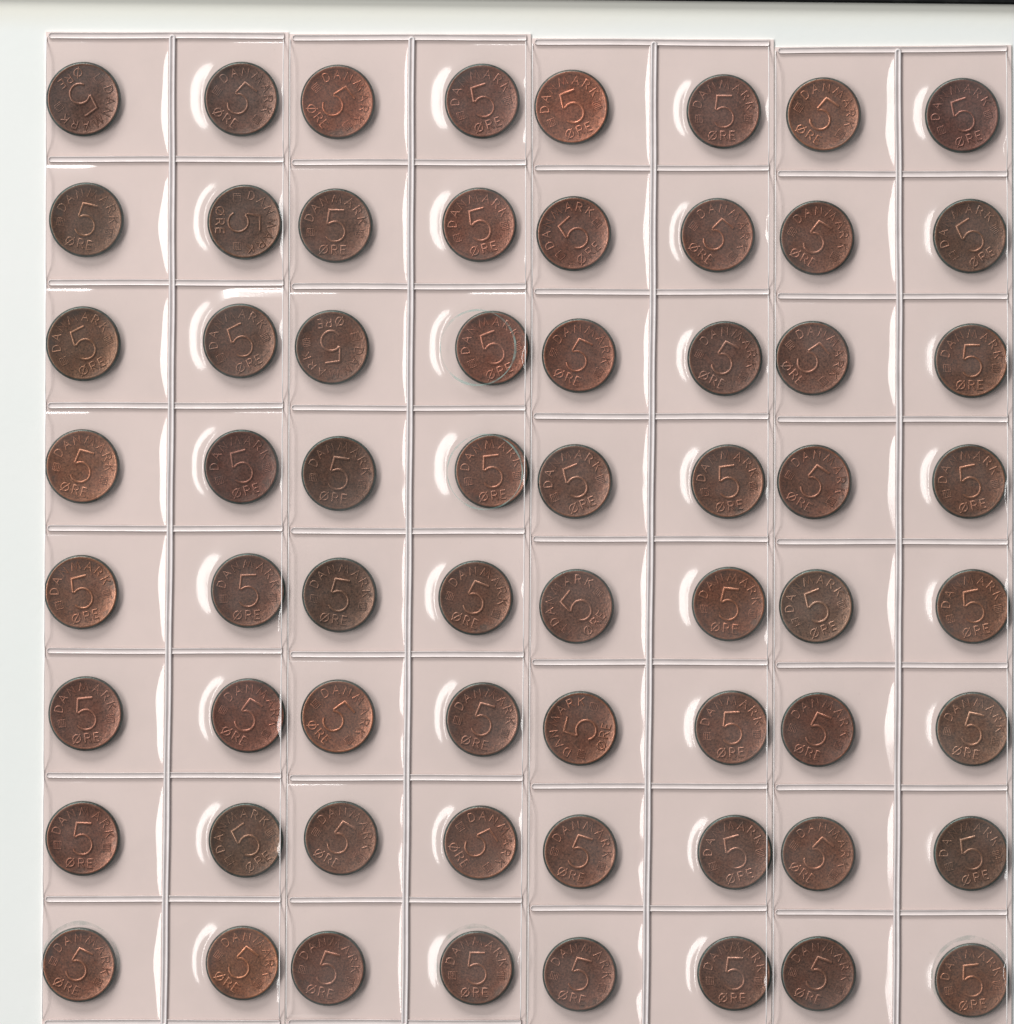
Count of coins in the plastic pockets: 64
